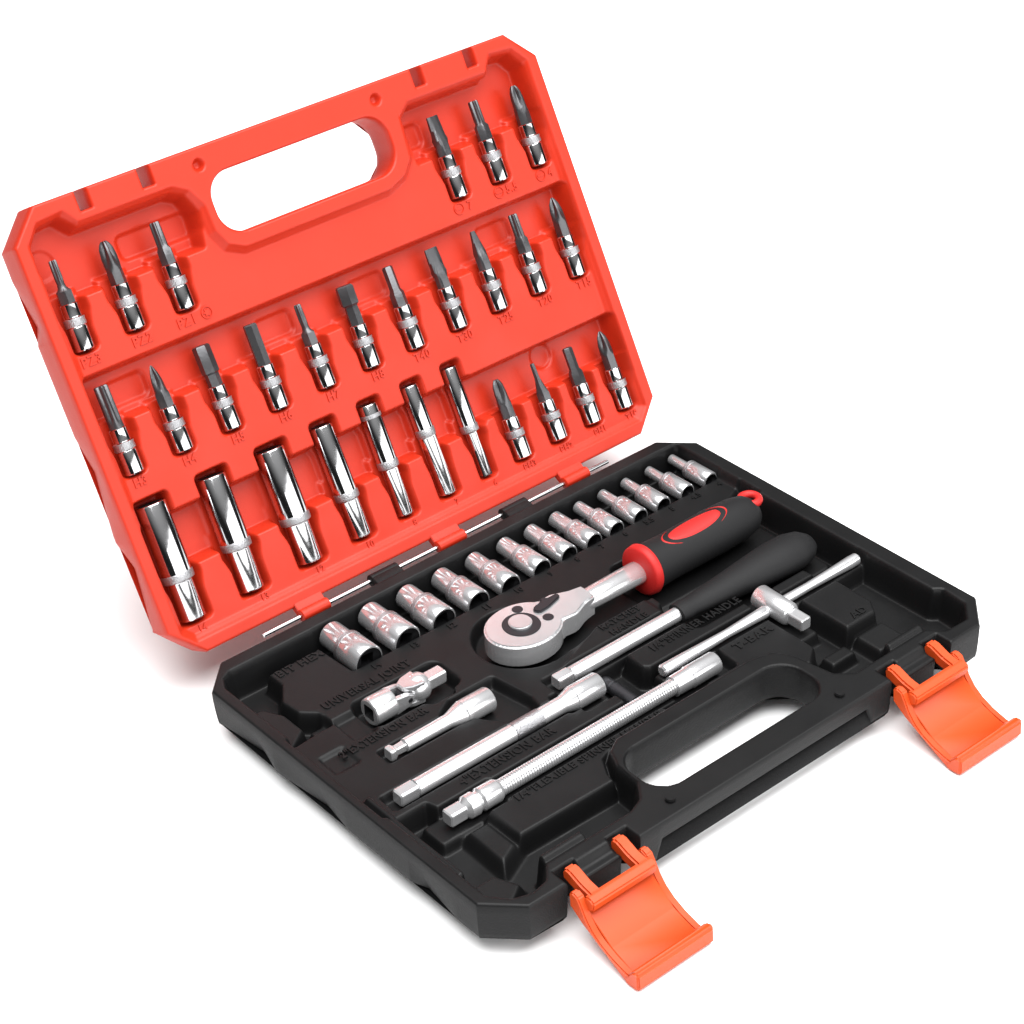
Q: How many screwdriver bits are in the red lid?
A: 21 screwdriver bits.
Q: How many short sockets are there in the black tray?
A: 13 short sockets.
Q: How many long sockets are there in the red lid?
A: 7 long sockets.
